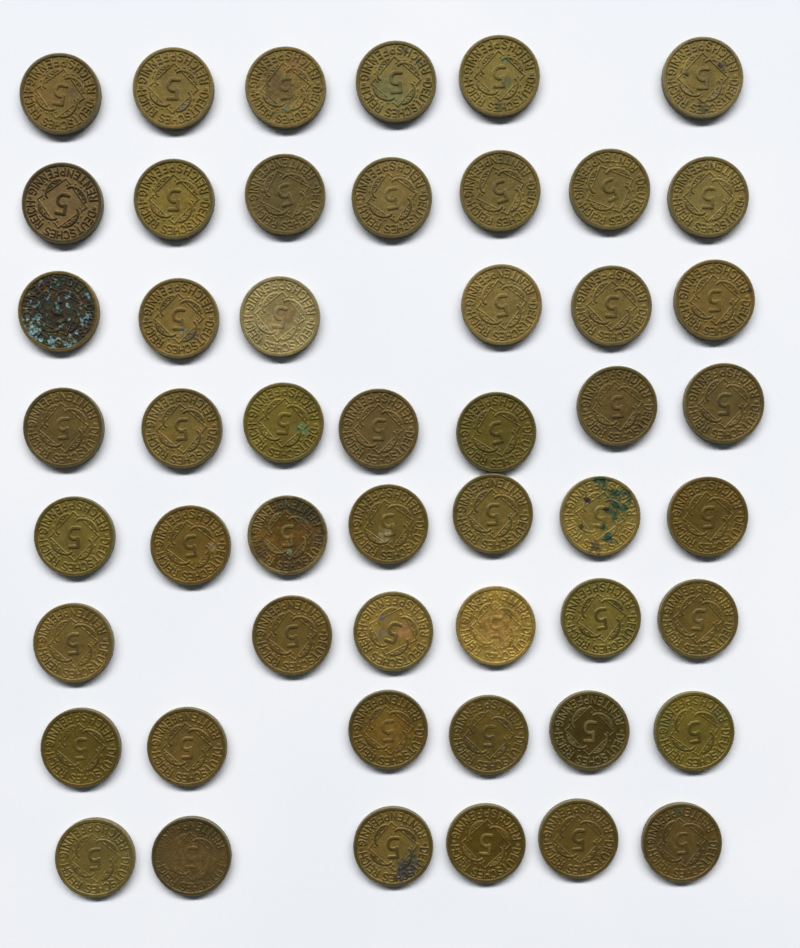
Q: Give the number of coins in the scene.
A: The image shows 51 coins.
